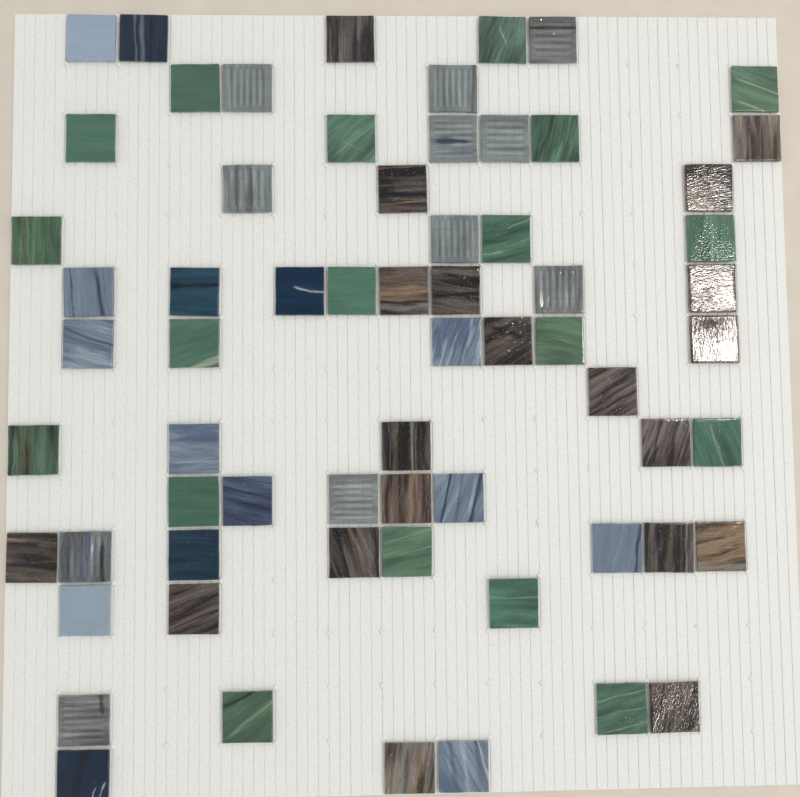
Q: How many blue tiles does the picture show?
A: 15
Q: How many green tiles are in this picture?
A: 19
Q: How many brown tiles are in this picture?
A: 20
